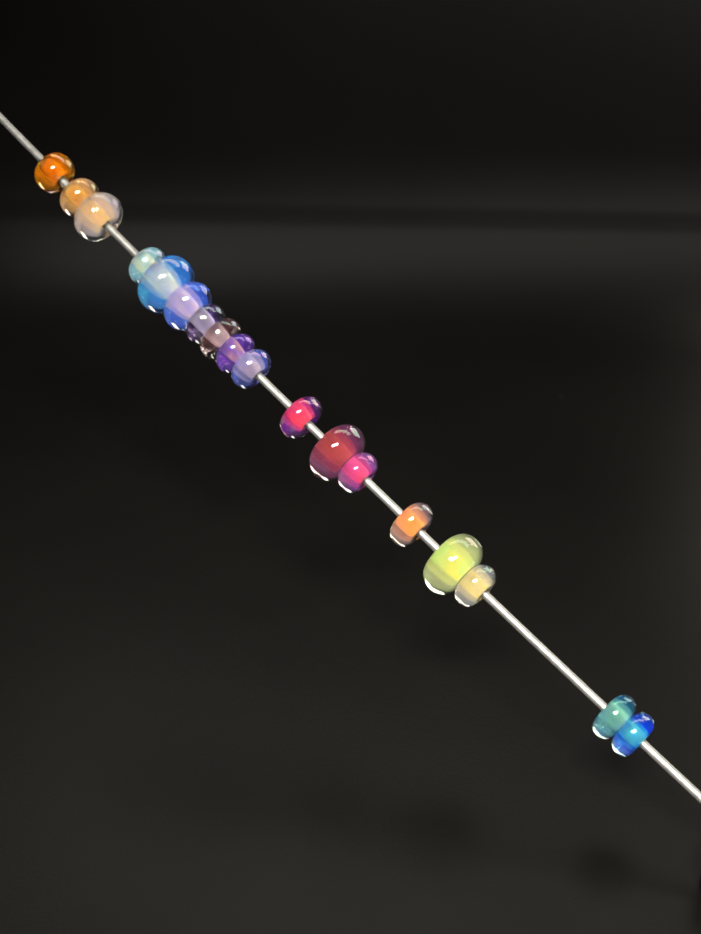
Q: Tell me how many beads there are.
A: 18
